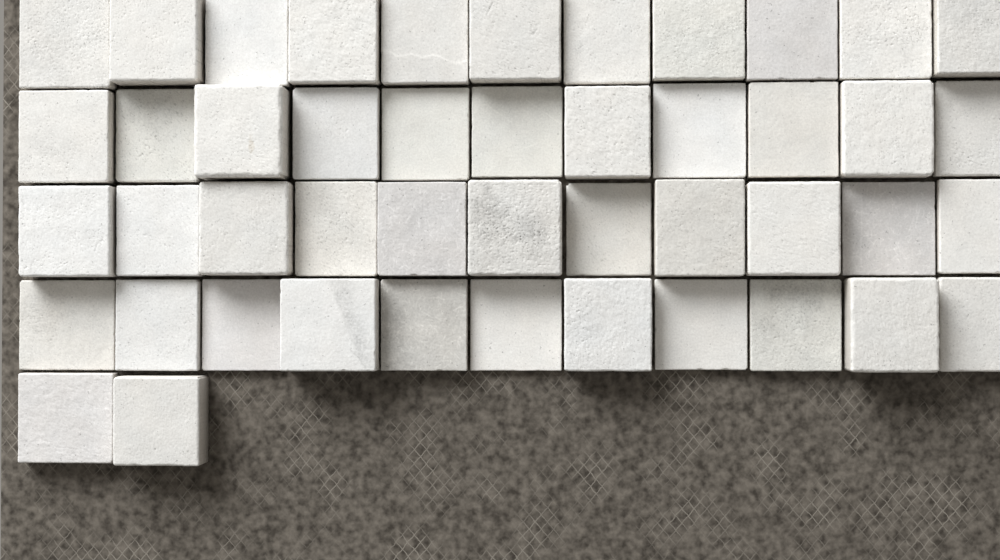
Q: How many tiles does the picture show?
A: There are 46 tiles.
